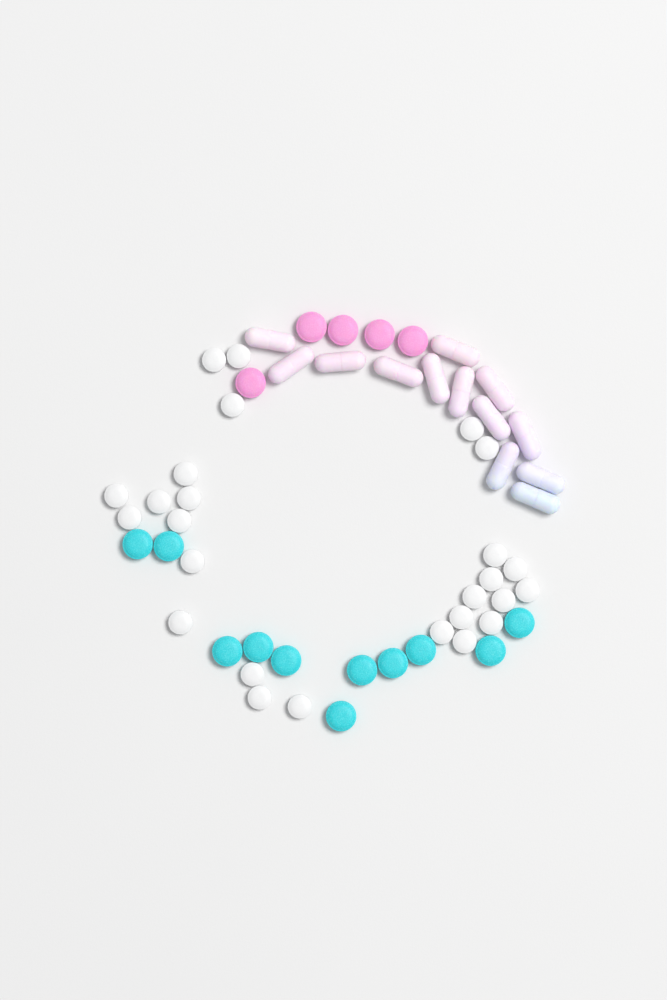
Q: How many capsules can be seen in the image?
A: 13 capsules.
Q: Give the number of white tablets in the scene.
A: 26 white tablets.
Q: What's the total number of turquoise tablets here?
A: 11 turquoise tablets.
